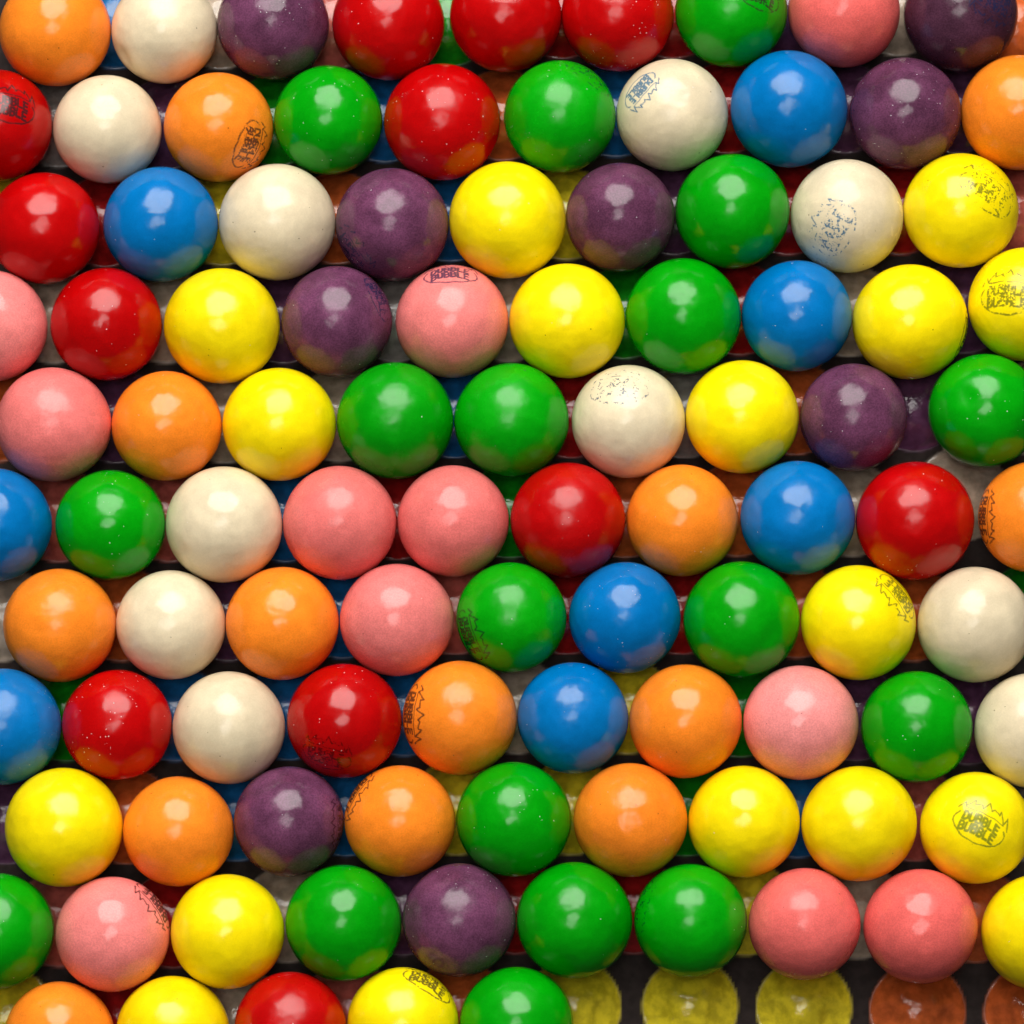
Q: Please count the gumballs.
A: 100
